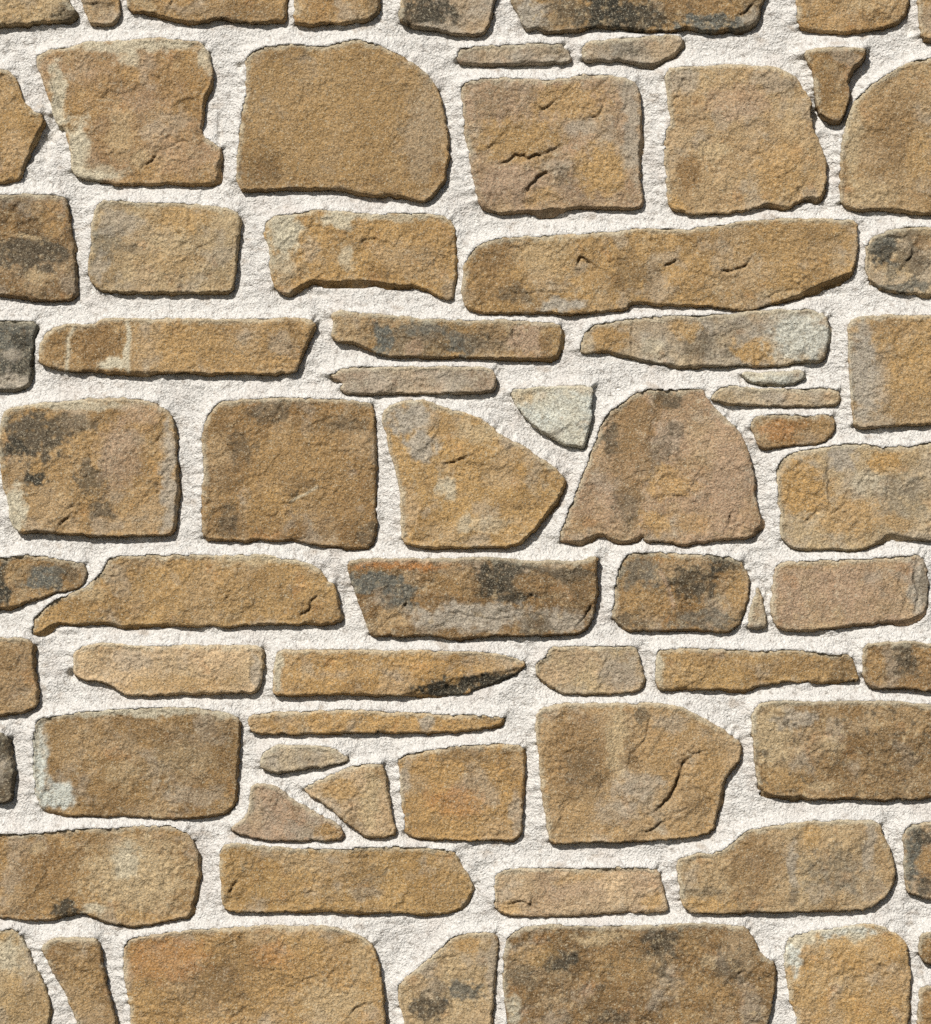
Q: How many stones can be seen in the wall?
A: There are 71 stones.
